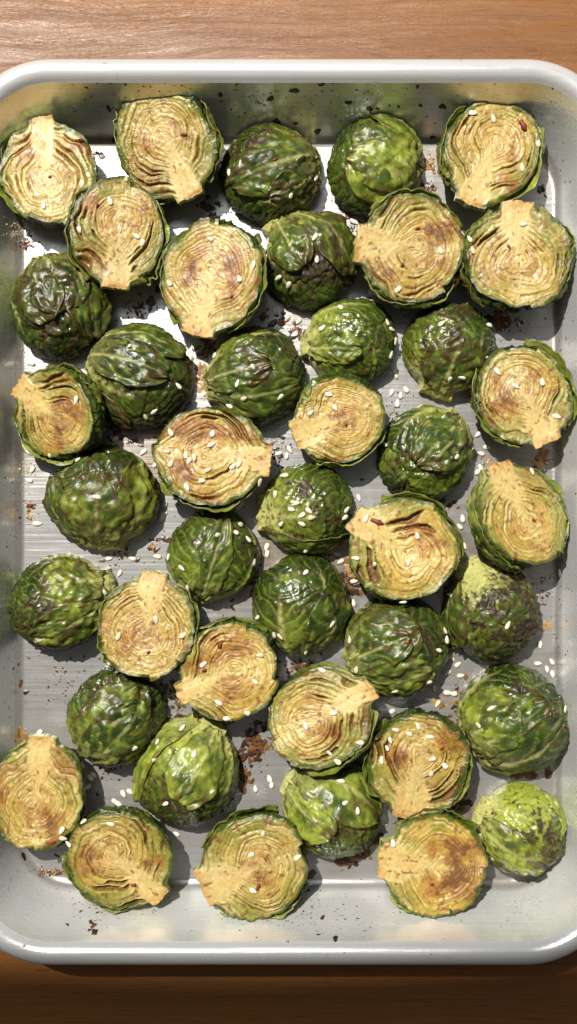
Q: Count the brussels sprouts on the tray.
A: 42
